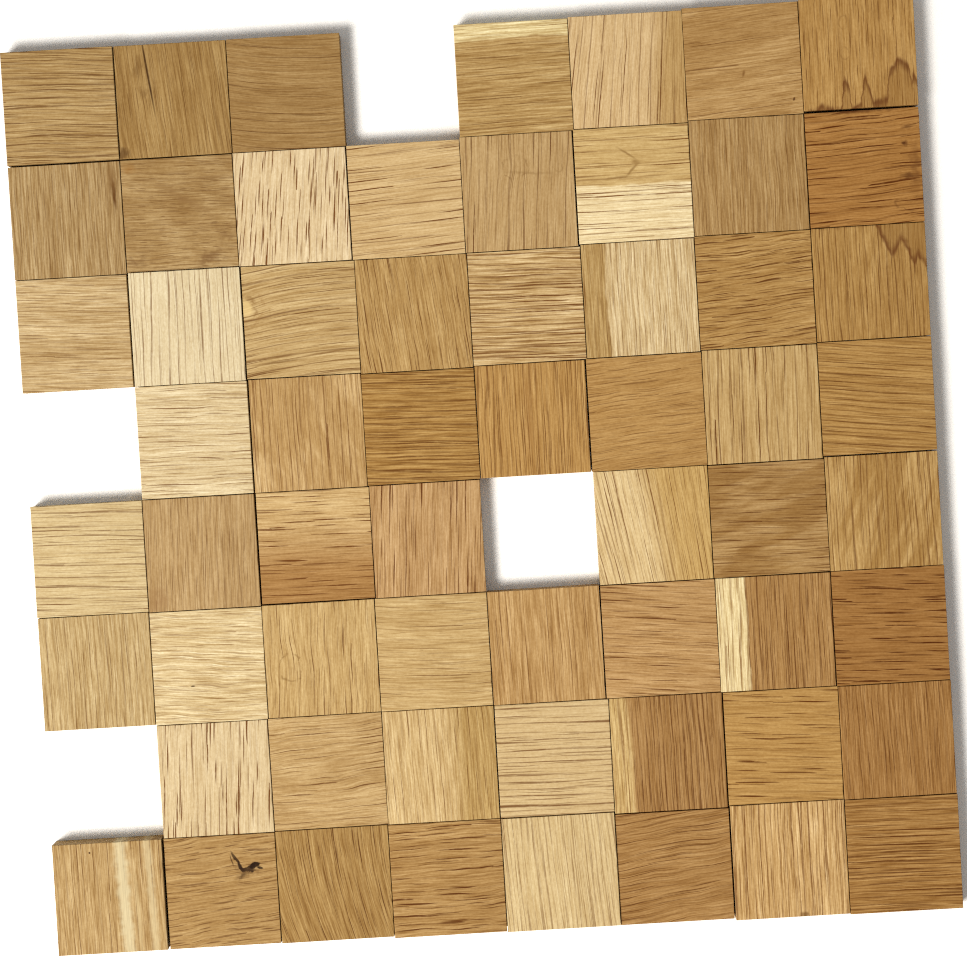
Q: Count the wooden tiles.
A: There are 60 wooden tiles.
